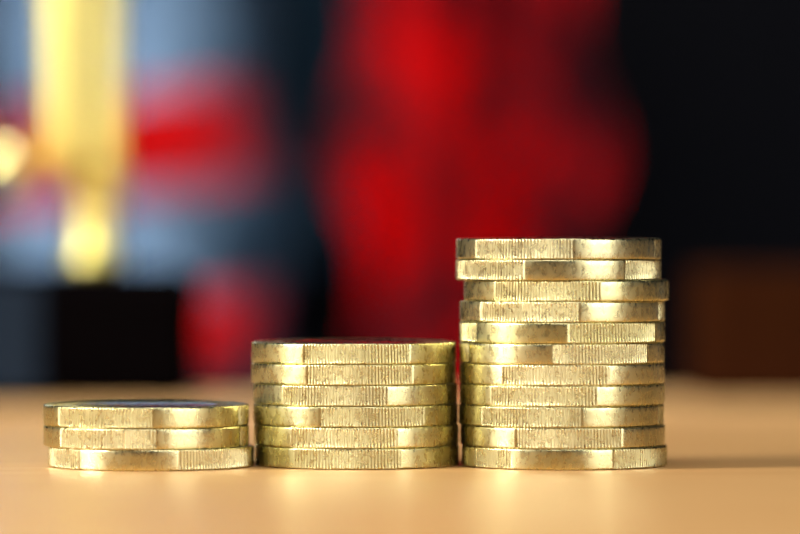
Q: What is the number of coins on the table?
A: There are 20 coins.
